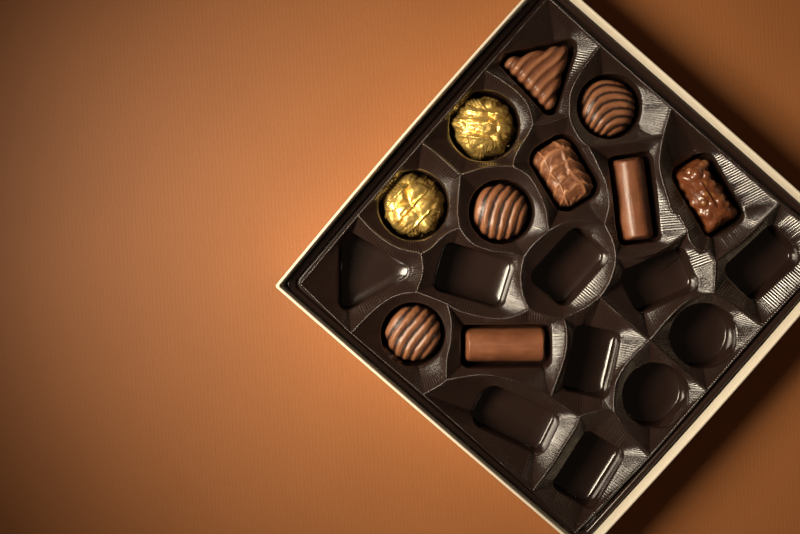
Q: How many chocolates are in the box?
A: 10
